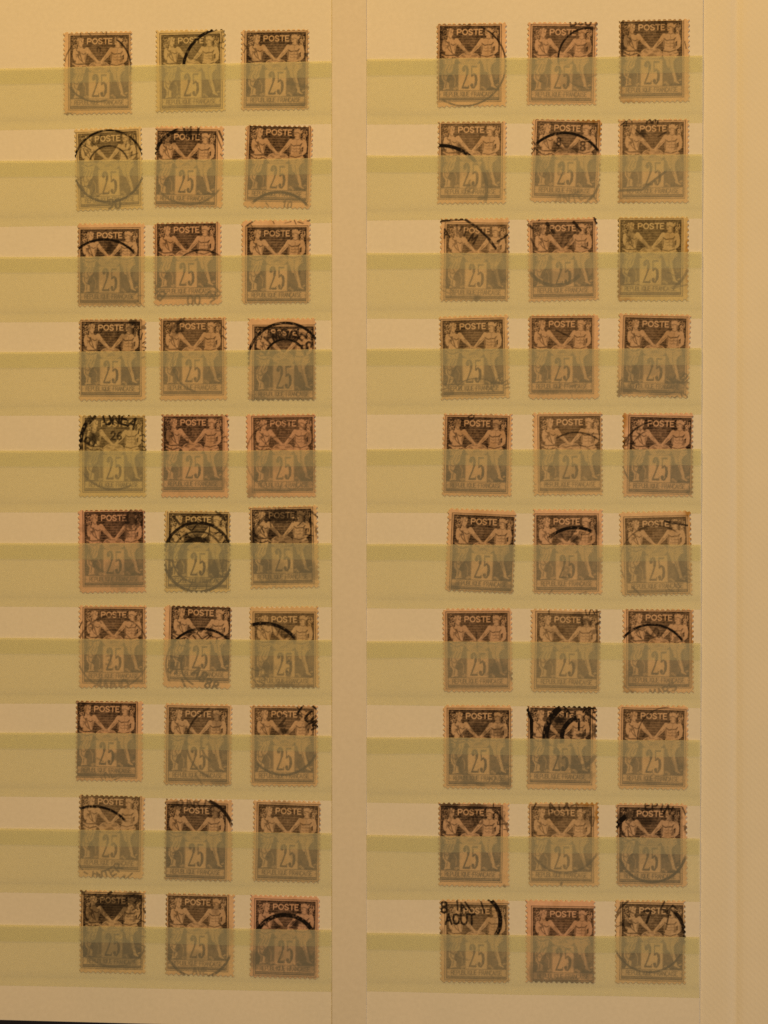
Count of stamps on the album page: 60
